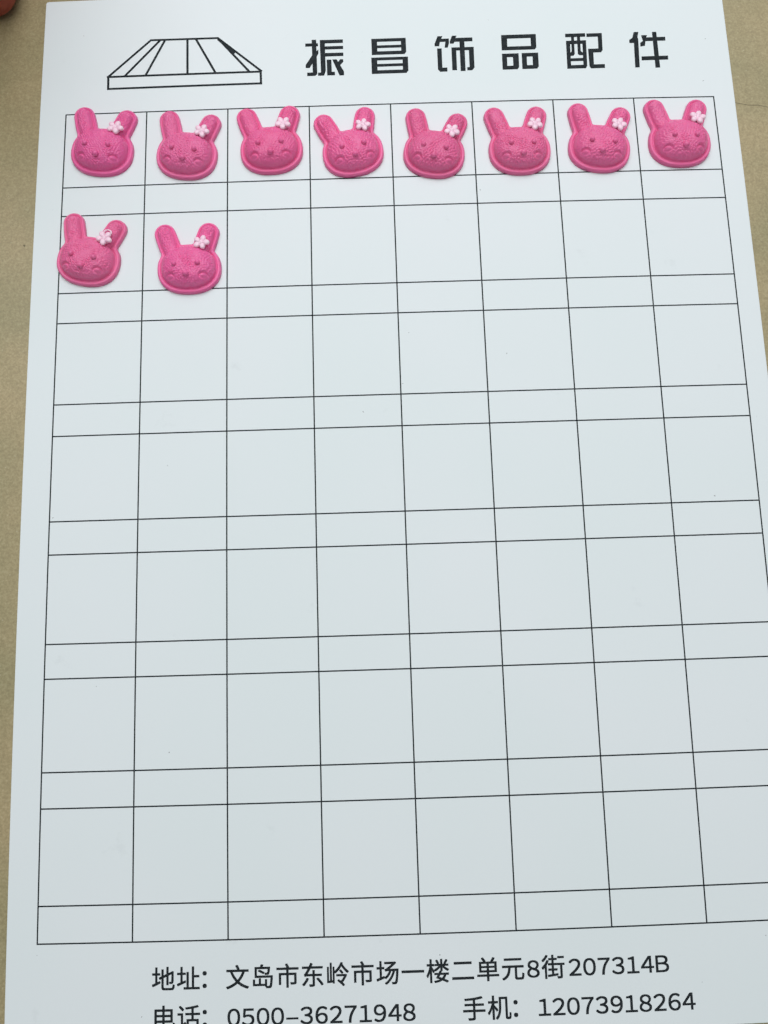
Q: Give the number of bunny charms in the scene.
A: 10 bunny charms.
